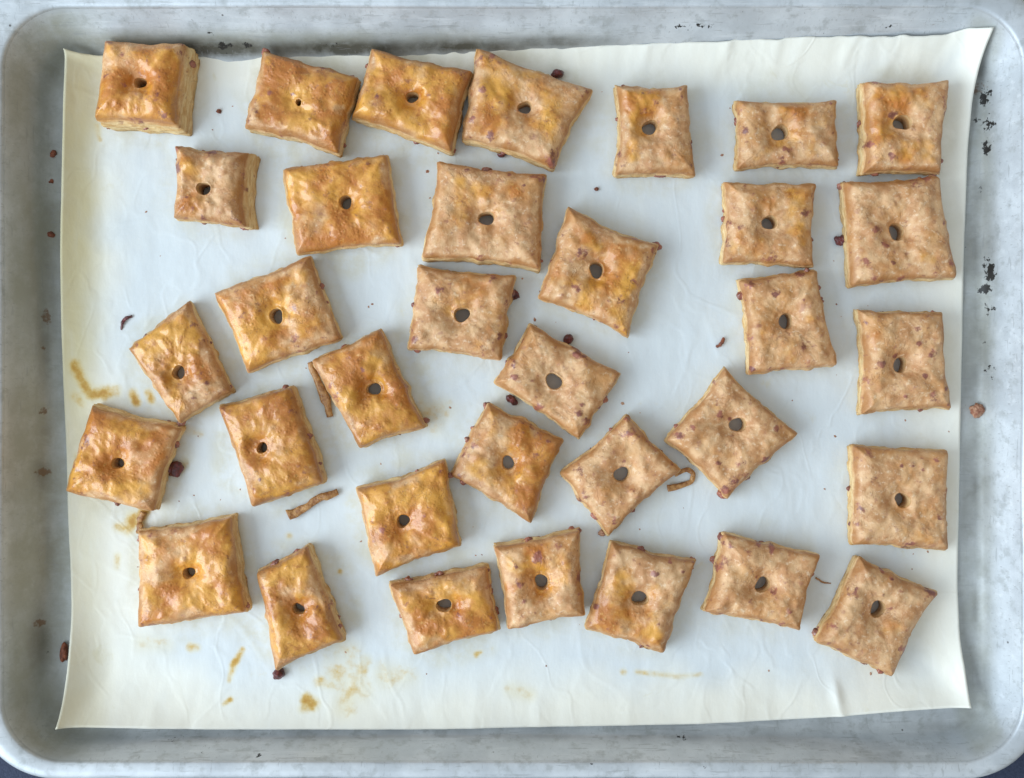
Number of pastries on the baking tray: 34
